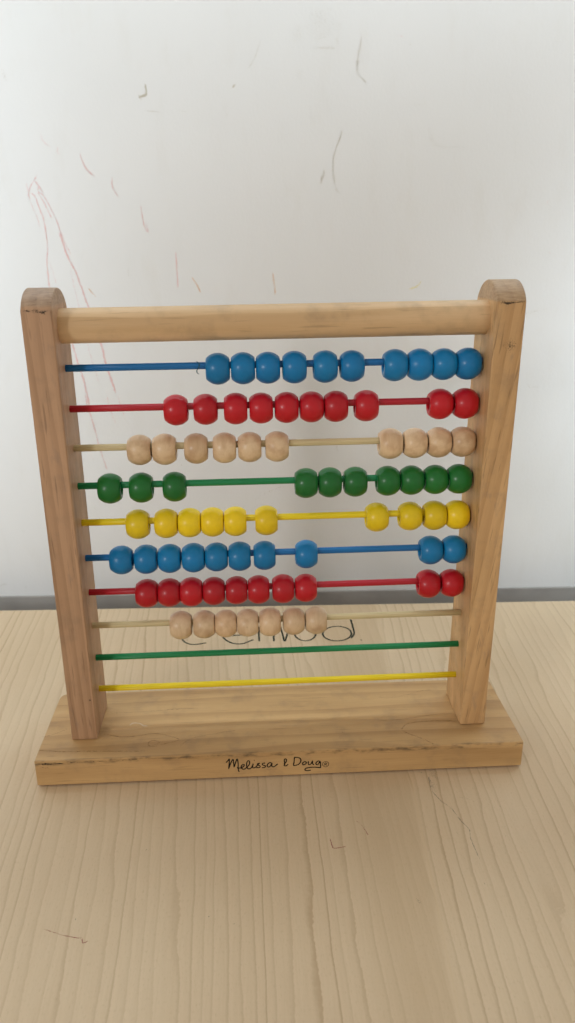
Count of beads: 77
